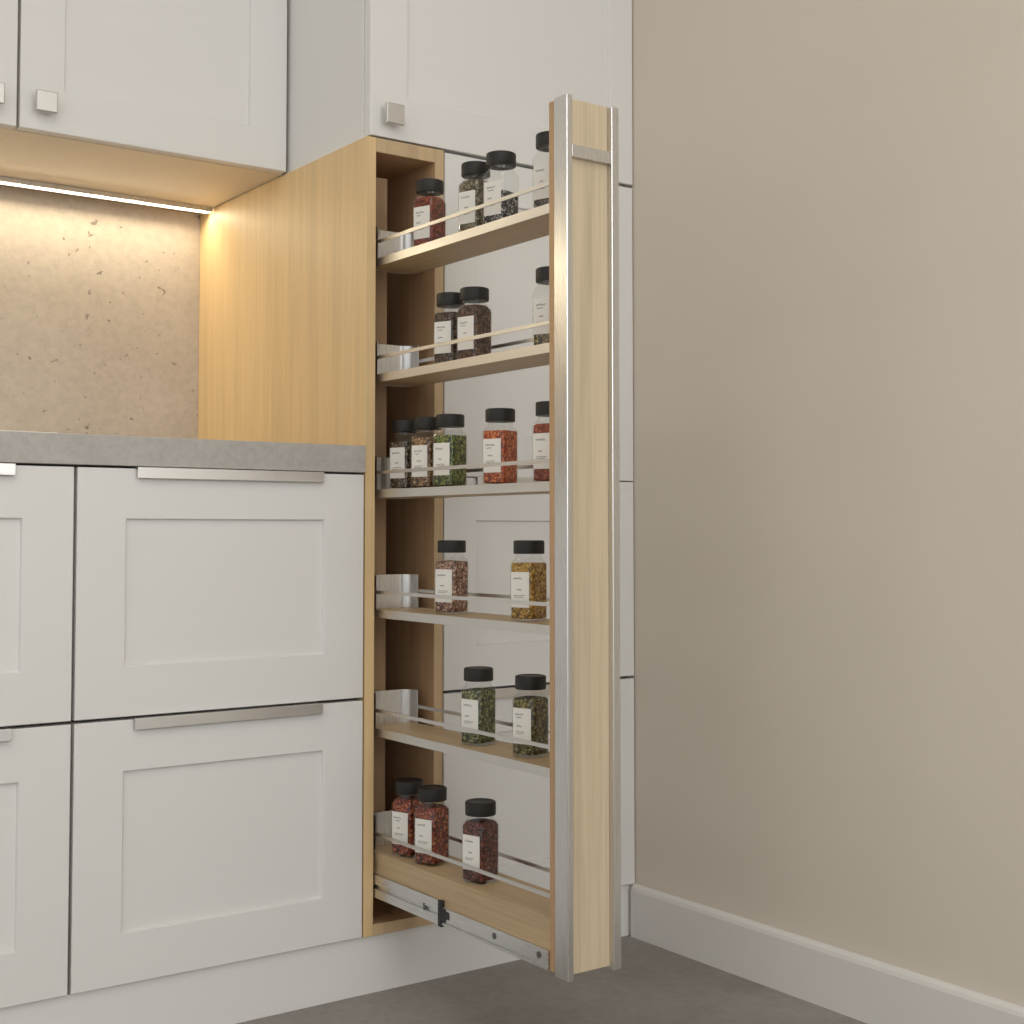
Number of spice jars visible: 19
